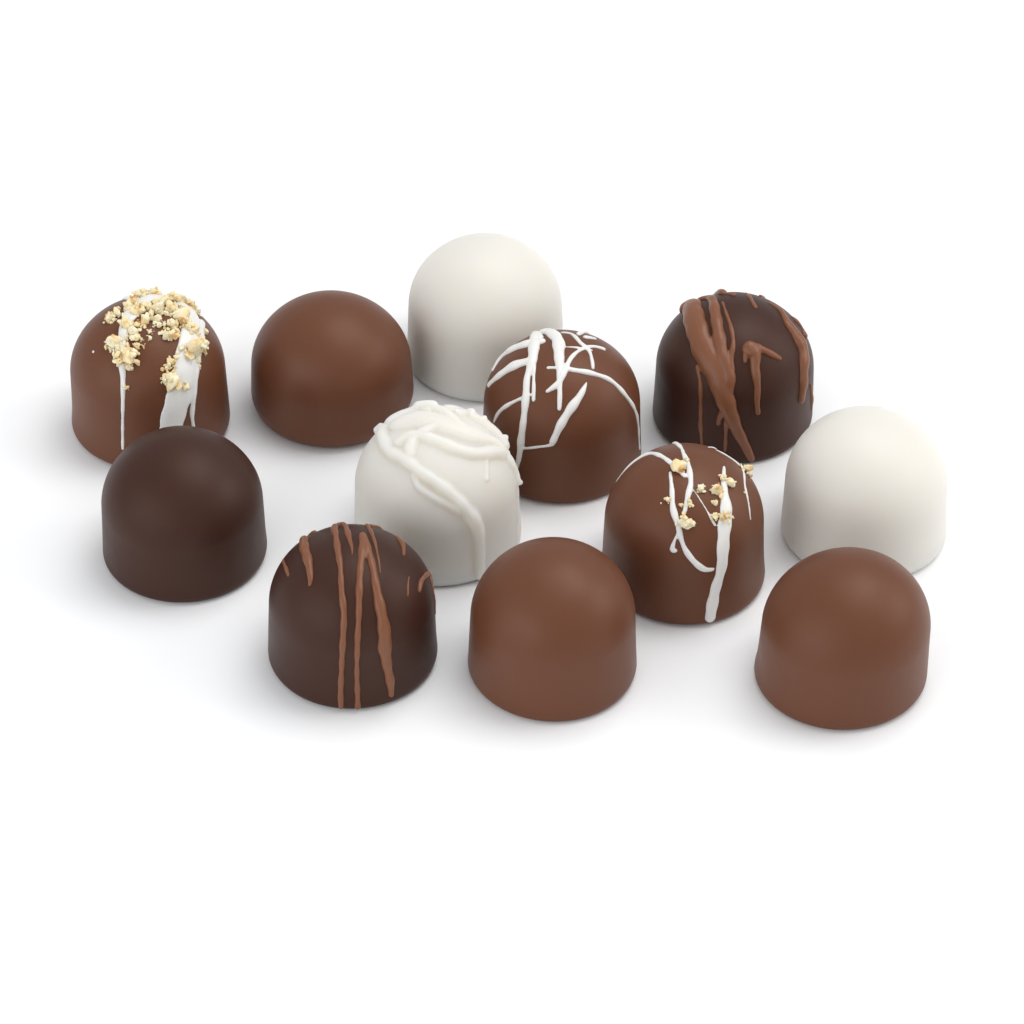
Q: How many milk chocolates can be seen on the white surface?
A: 6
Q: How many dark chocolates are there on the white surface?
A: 3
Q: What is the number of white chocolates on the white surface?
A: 3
